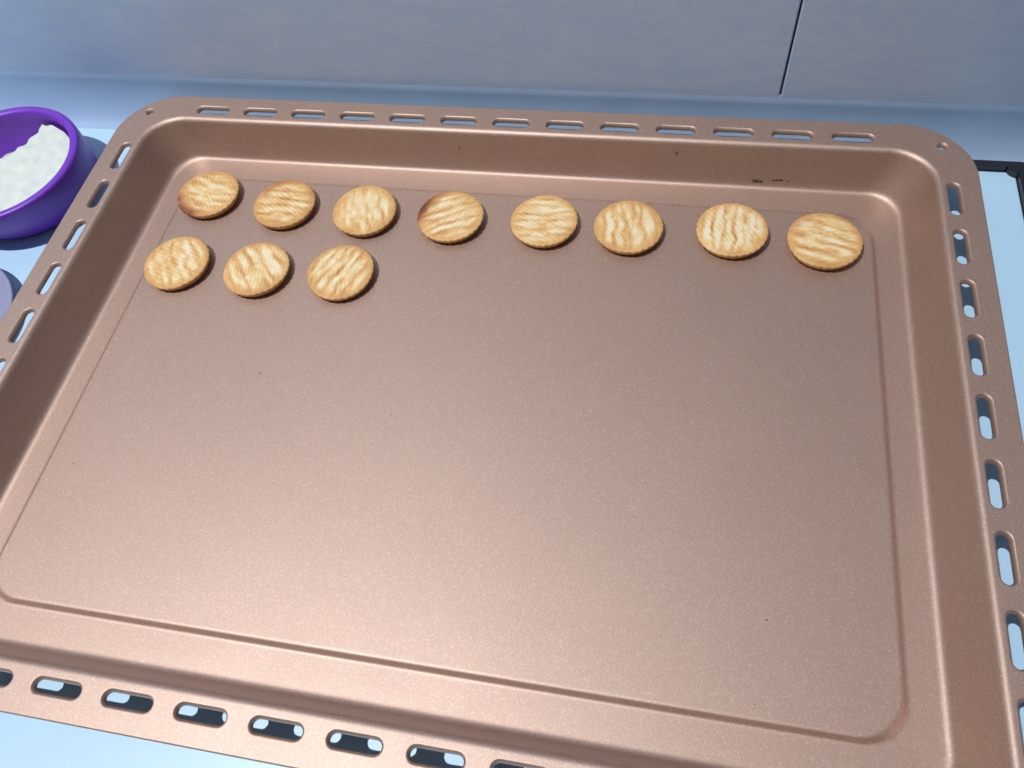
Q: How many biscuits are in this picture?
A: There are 11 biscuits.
